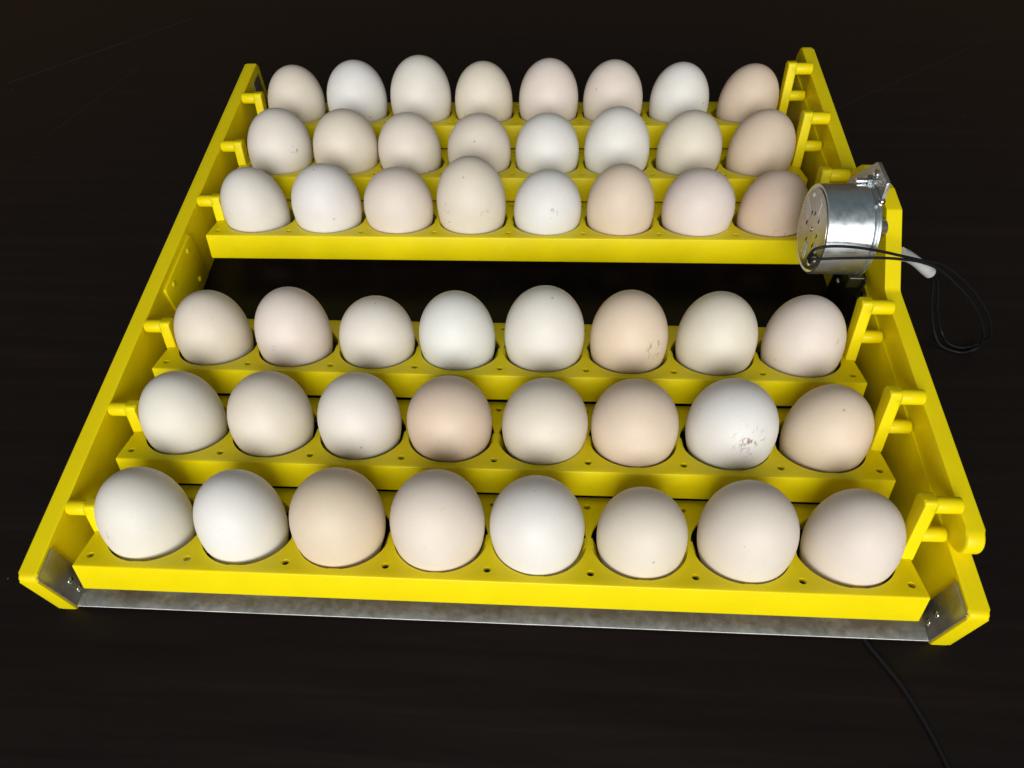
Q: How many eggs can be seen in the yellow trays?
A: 48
